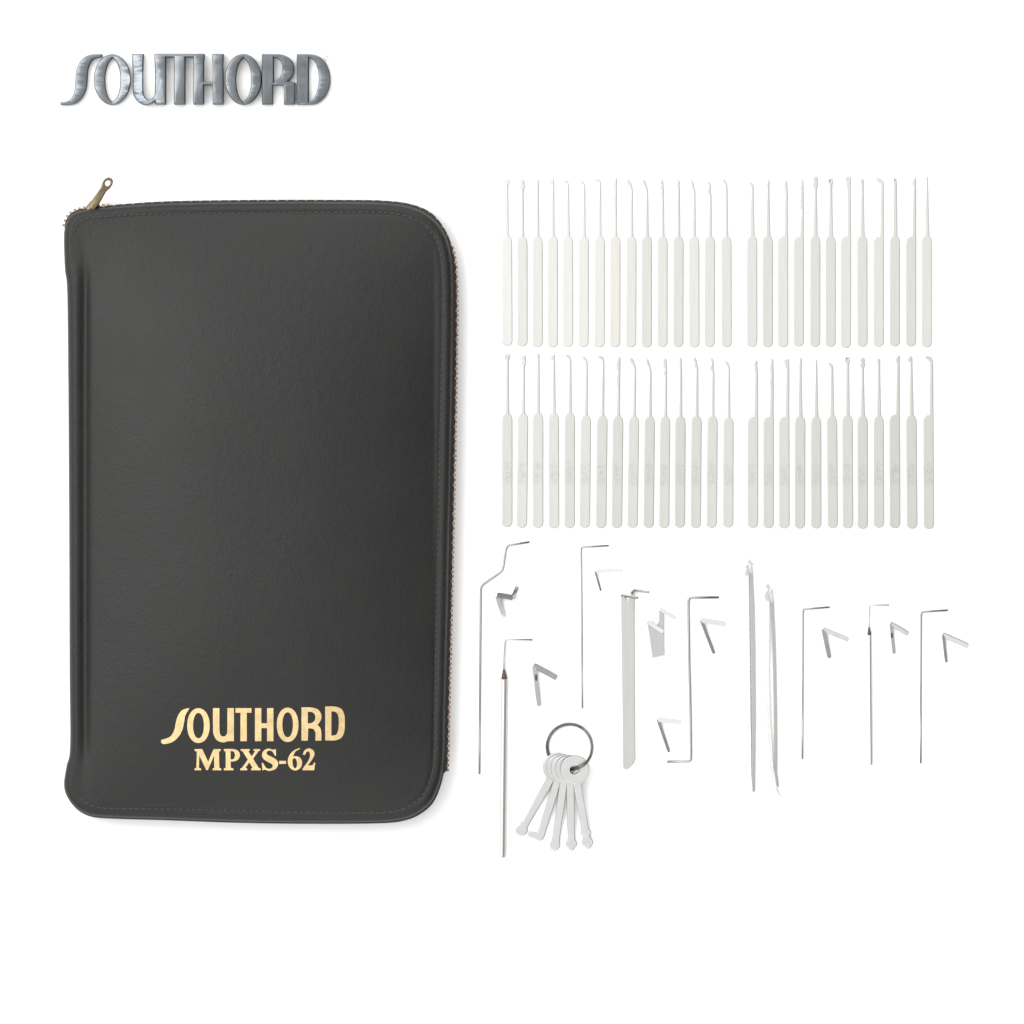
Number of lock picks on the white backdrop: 54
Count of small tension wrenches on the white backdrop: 9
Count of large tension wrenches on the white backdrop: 8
